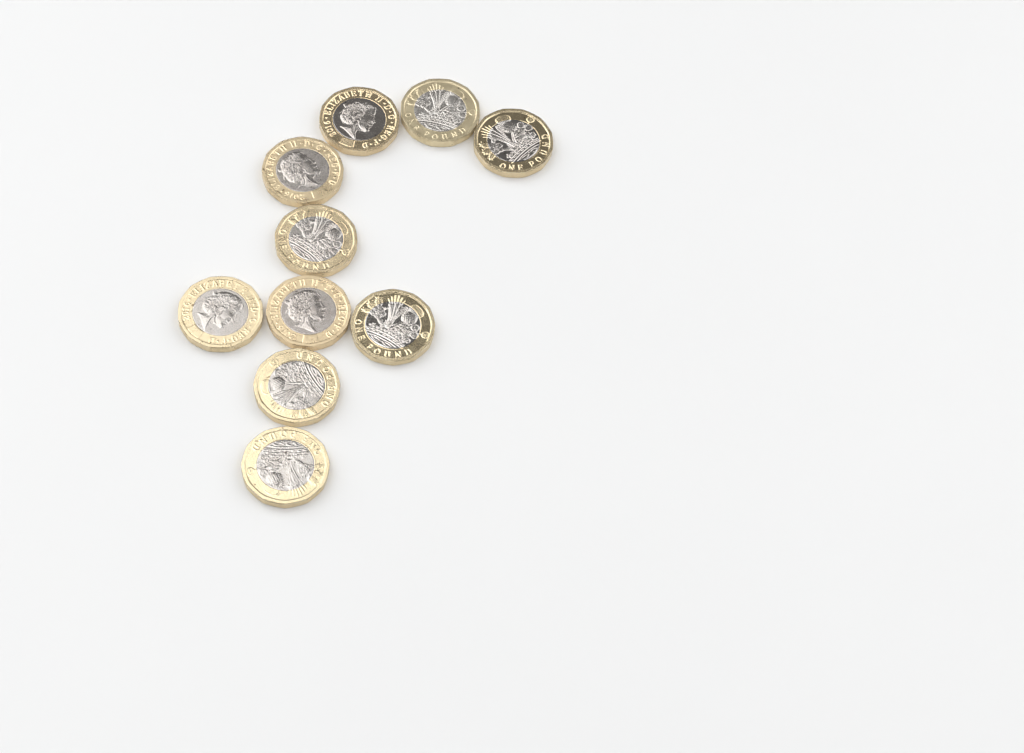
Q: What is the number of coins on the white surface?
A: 10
